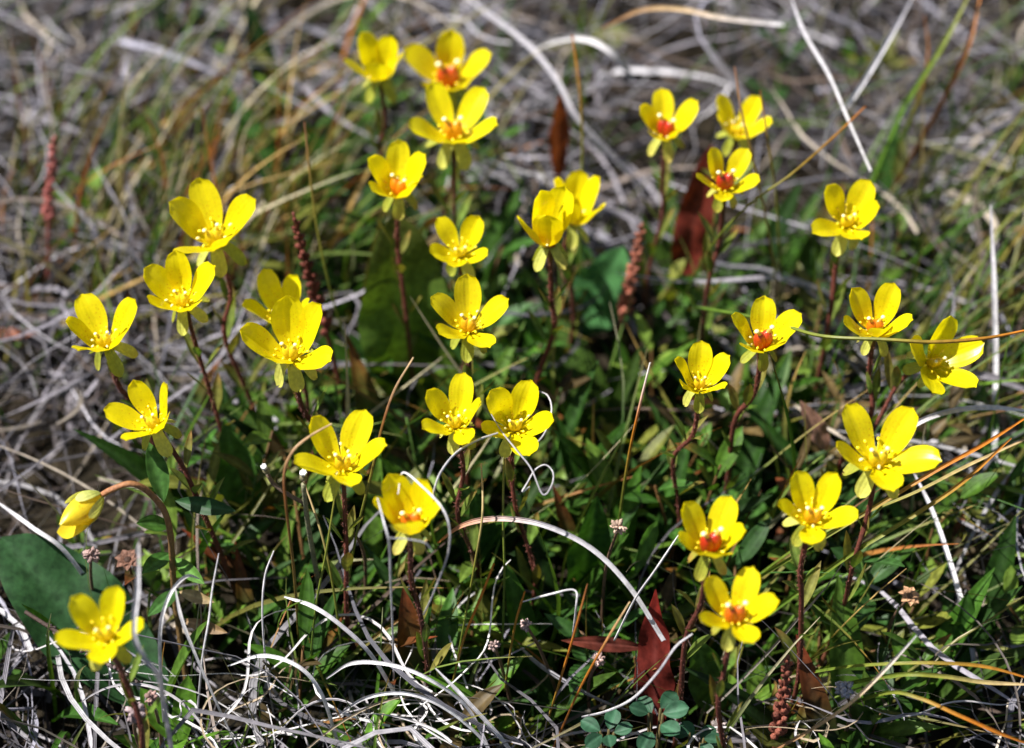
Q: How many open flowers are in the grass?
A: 31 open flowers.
